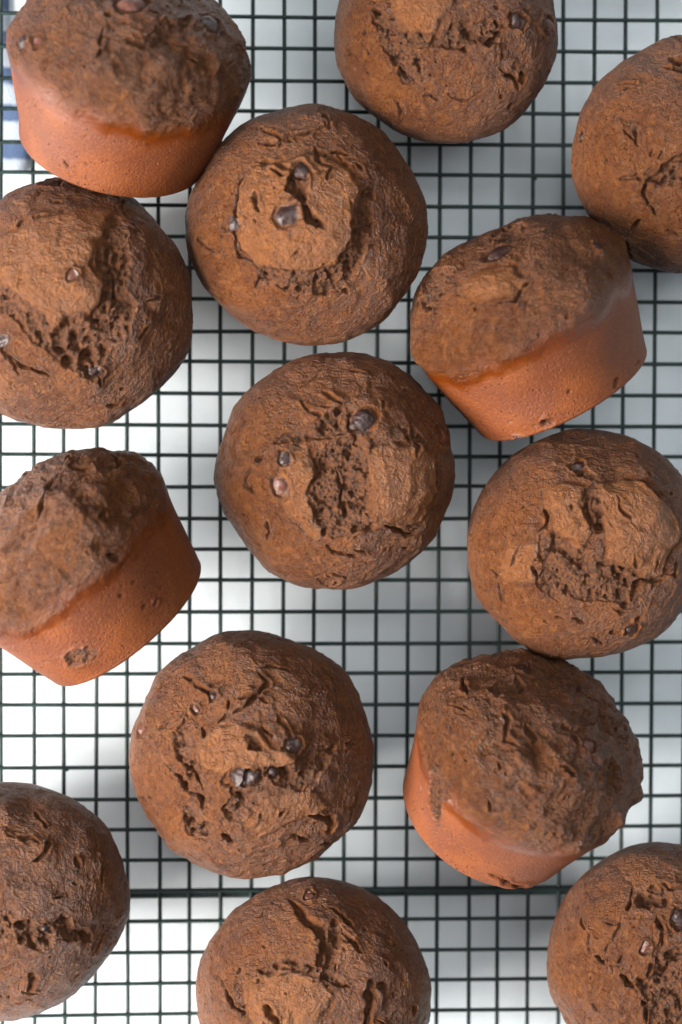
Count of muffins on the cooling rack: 14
